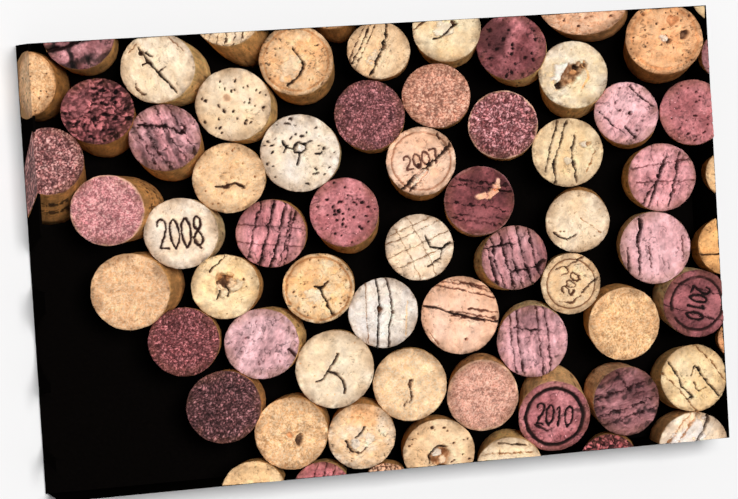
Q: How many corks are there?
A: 67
